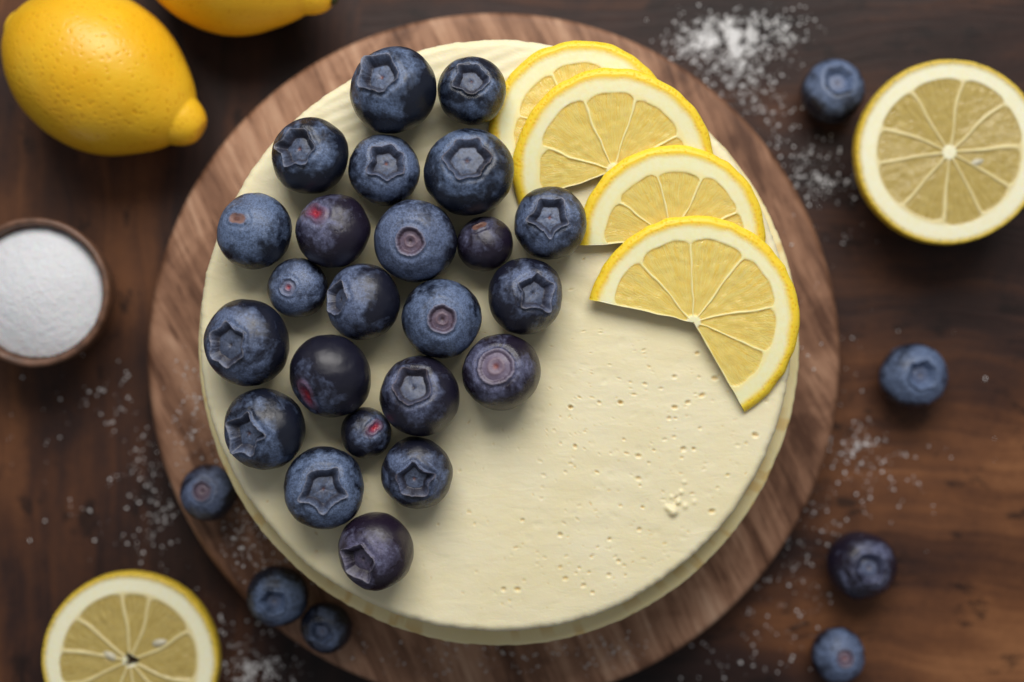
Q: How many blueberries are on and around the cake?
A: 30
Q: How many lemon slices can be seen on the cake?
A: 4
